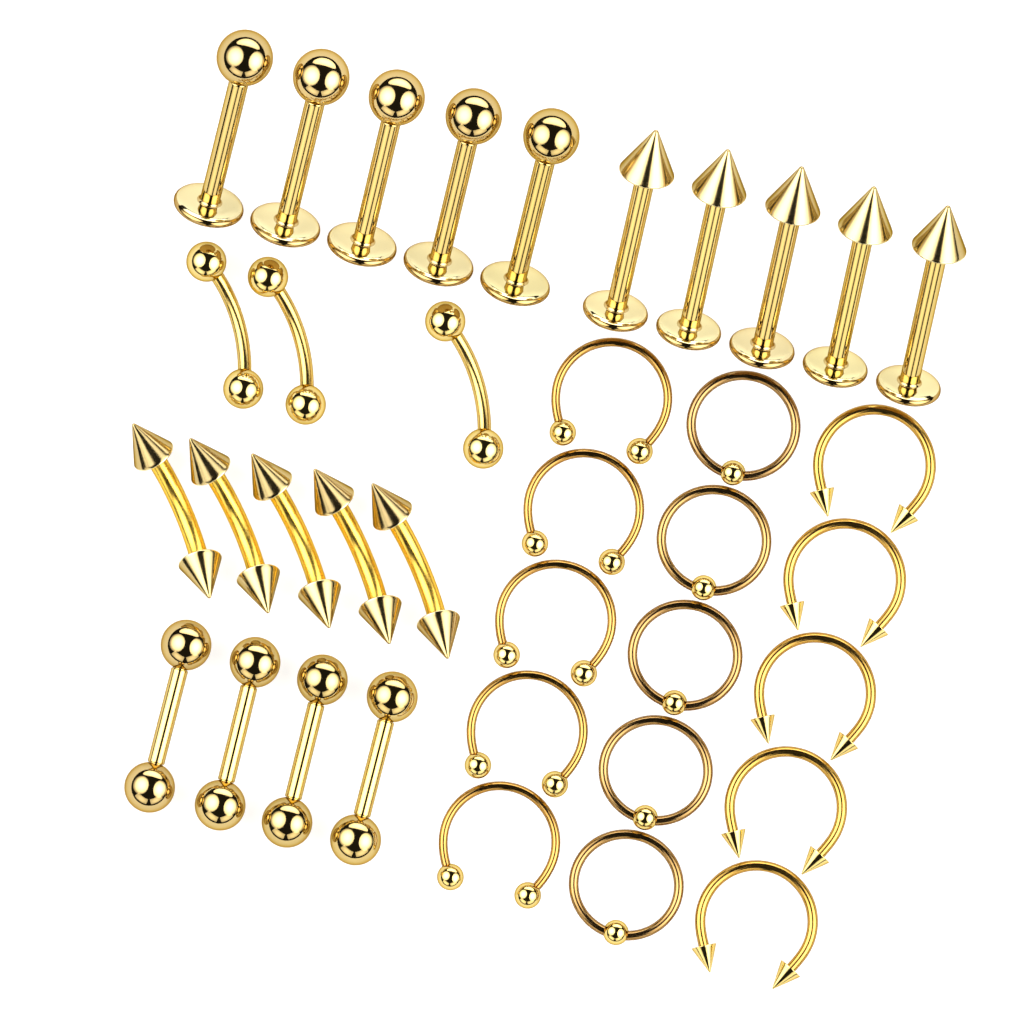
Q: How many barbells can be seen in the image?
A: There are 12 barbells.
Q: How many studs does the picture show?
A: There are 10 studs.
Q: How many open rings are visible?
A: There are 10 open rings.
